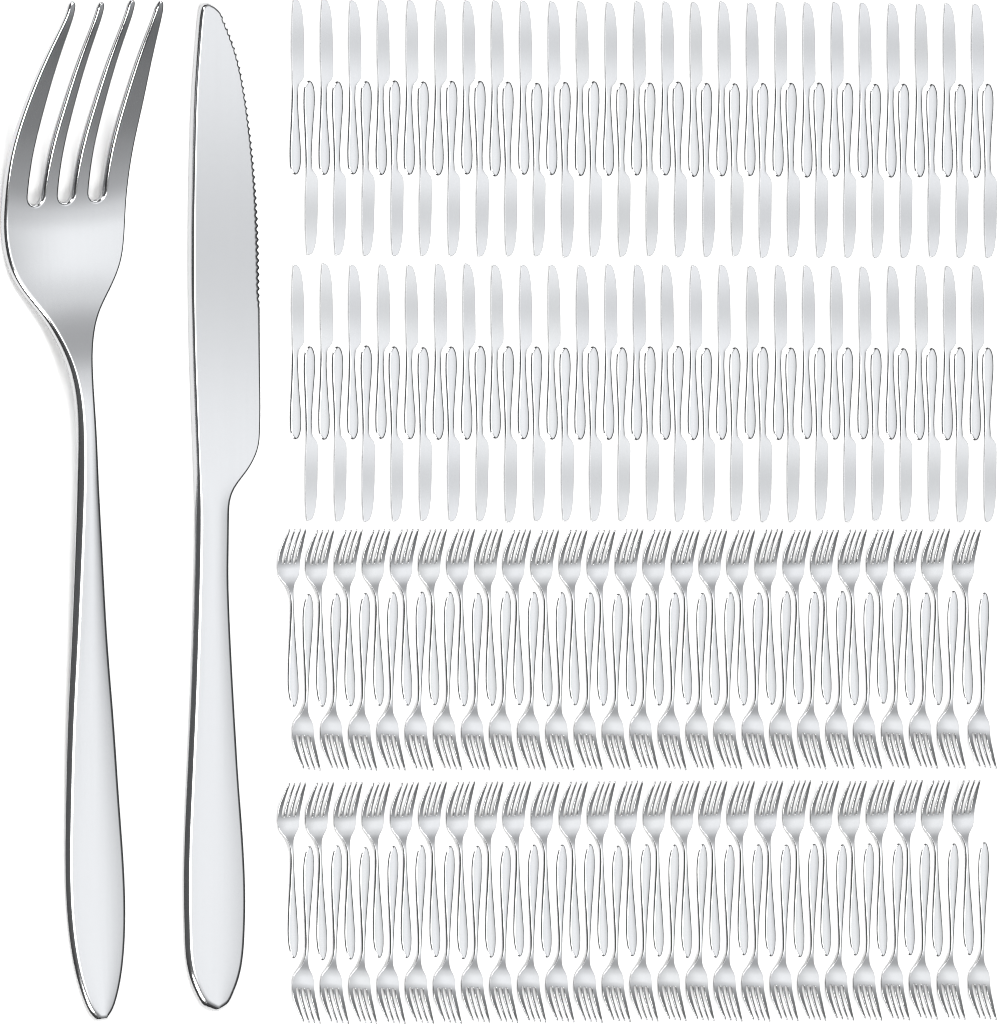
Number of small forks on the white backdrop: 100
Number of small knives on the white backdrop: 100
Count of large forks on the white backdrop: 1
